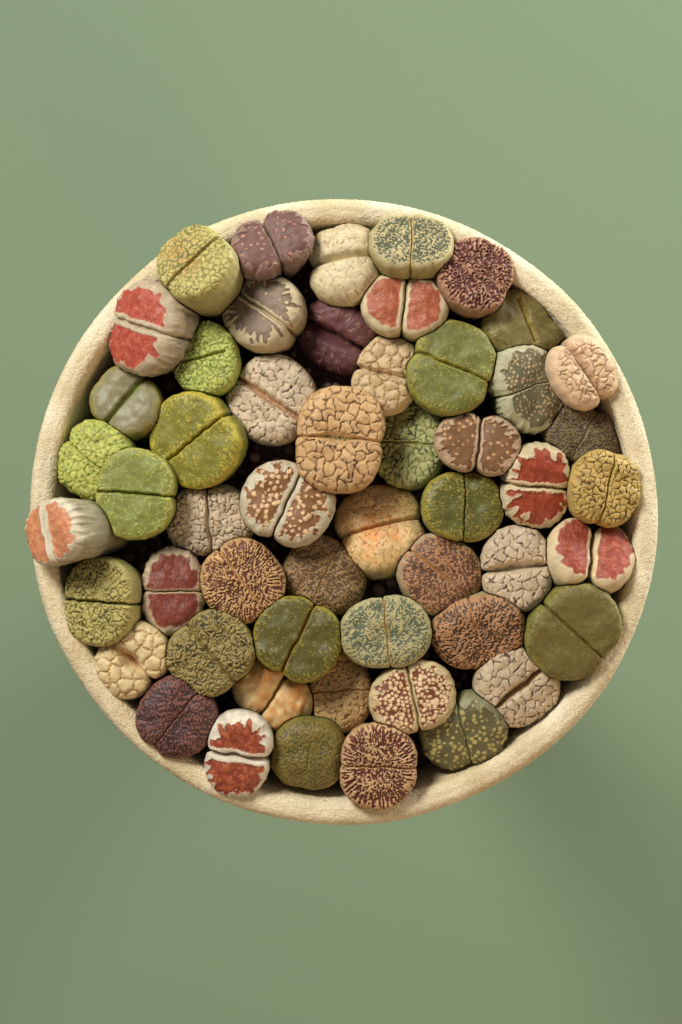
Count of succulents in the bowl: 53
